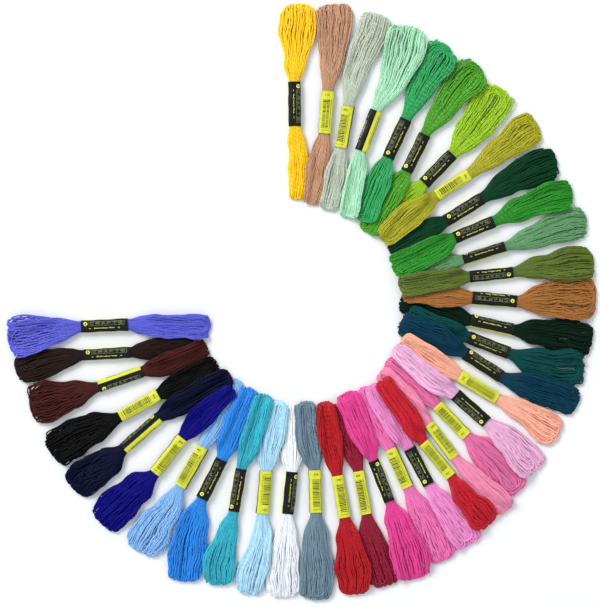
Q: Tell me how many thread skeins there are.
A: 38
